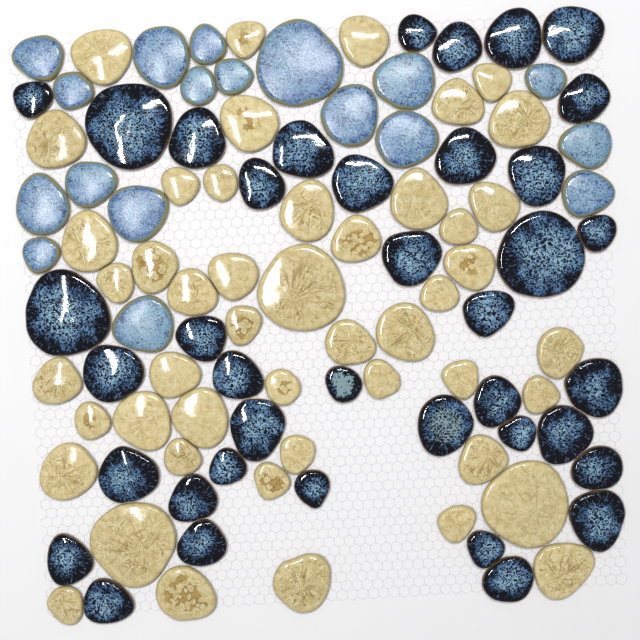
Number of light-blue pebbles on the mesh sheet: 18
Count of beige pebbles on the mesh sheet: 48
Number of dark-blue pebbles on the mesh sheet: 39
